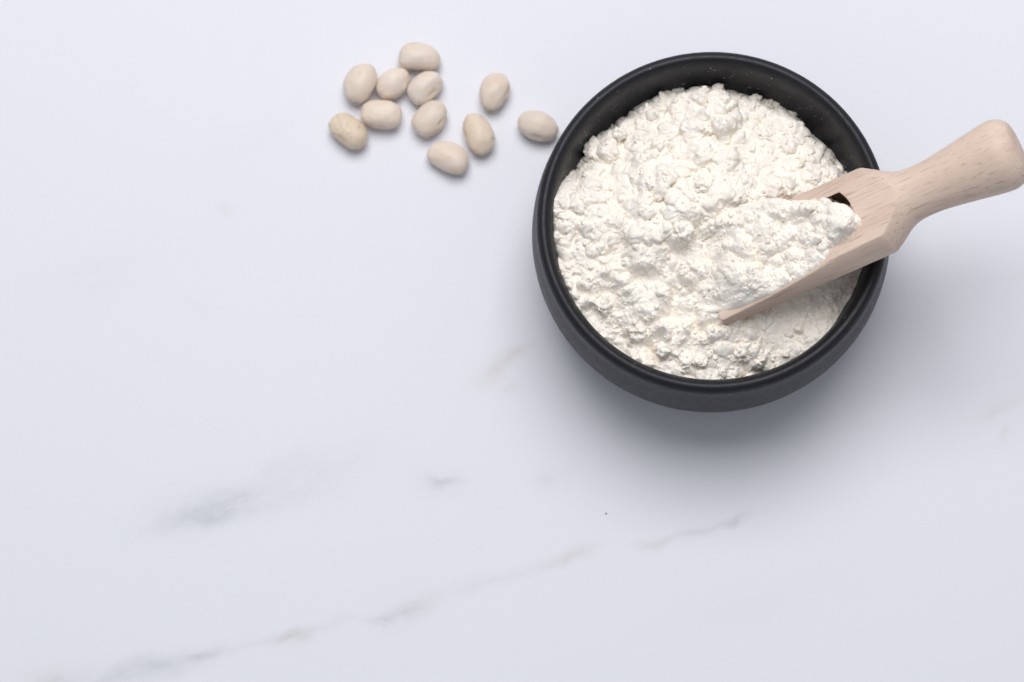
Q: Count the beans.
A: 11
